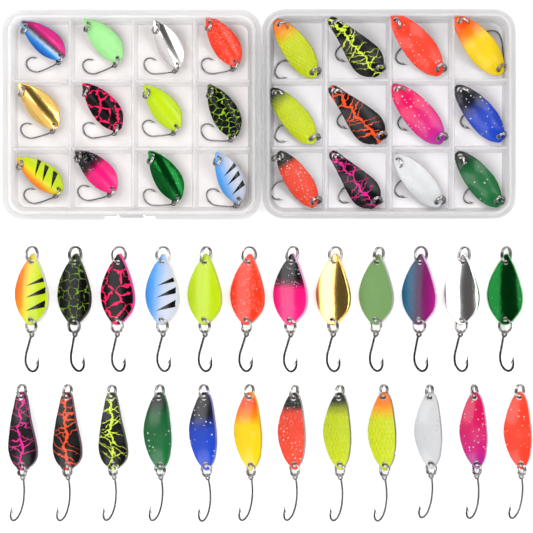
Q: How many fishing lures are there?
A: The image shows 48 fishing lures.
